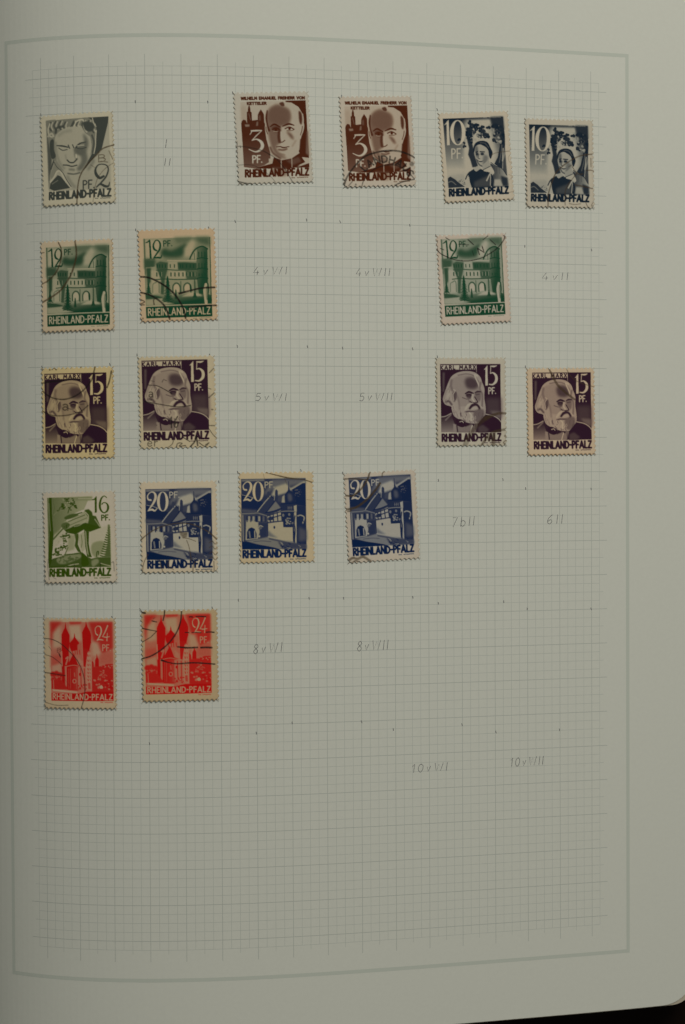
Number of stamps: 18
